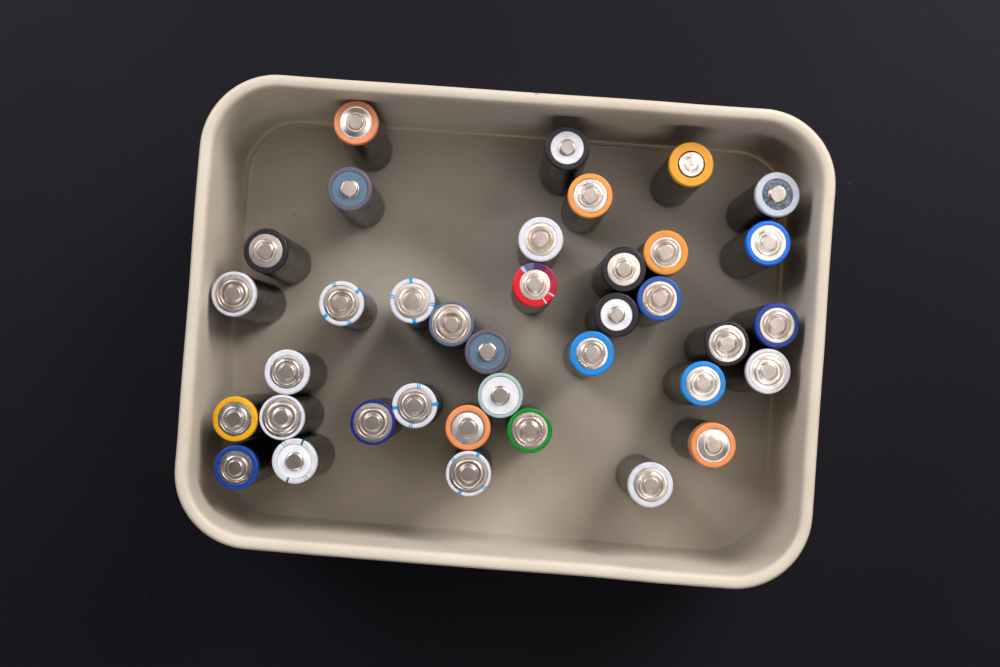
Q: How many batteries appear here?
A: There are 37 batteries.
